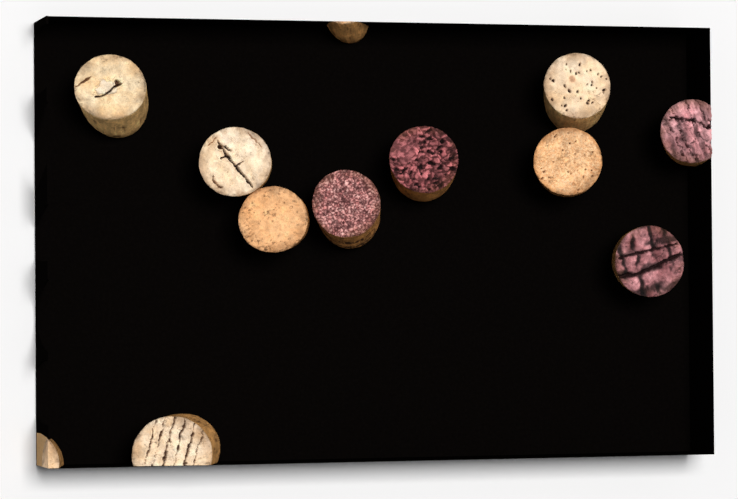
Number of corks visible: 12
